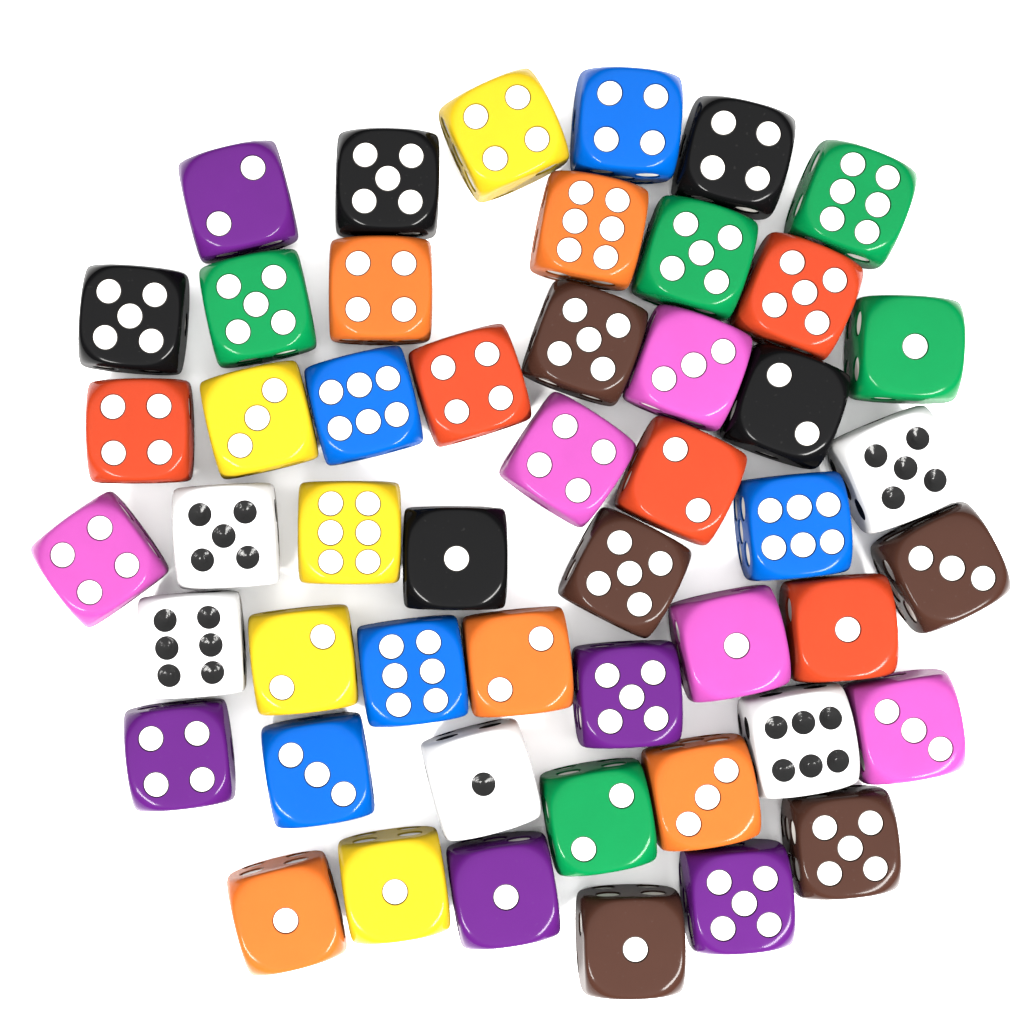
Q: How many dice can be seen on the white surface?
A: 50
